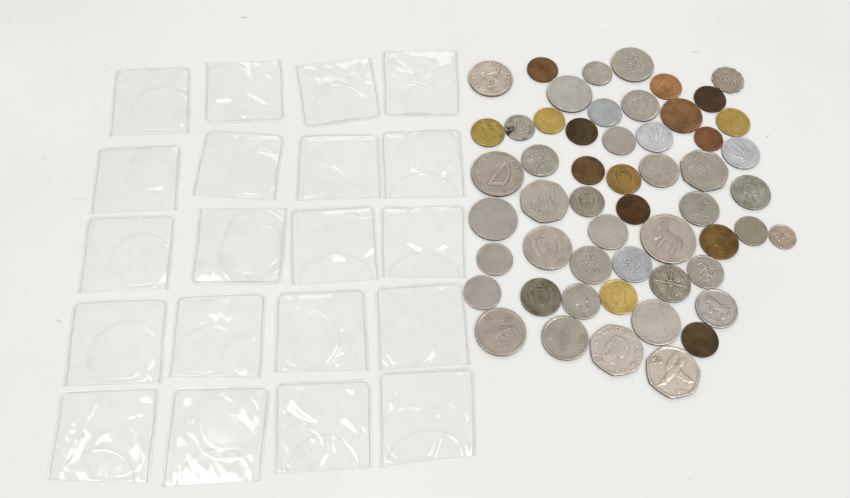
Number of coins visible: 54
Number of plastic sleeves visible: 20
